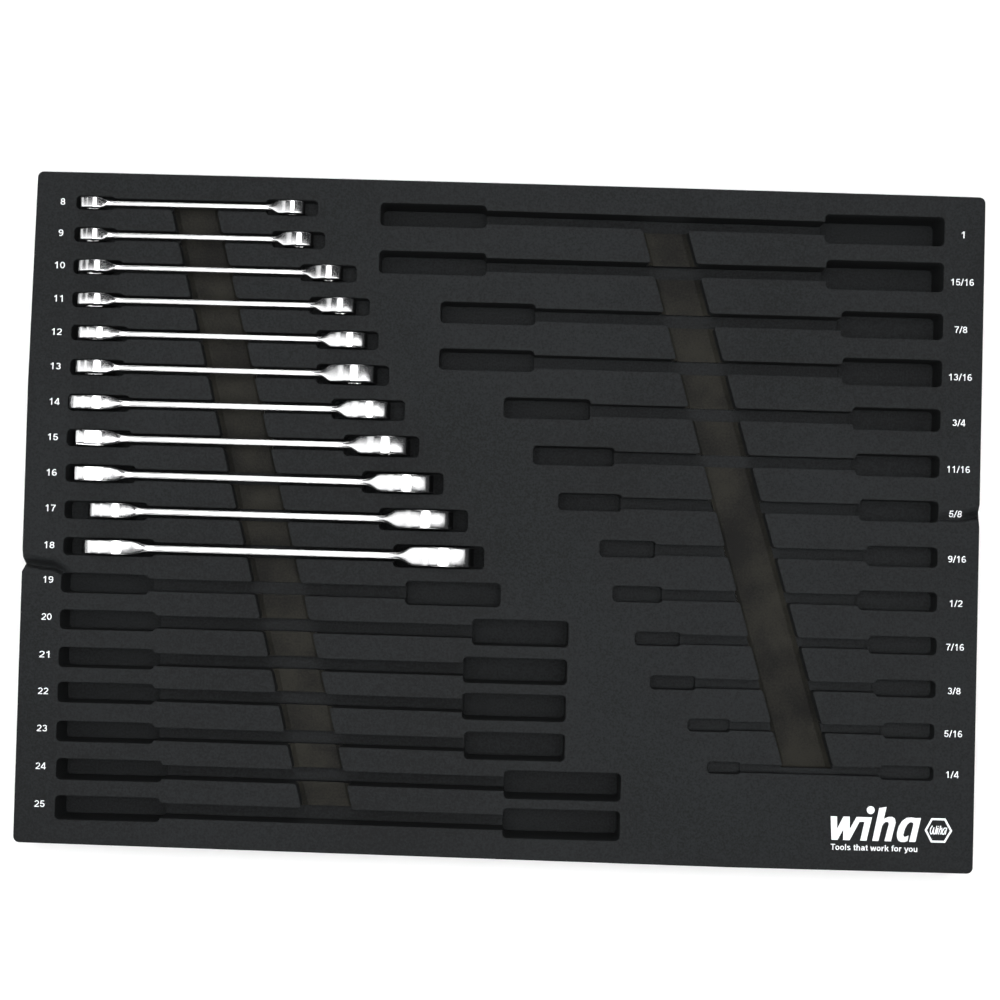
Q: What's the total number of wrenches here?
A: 11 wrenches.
